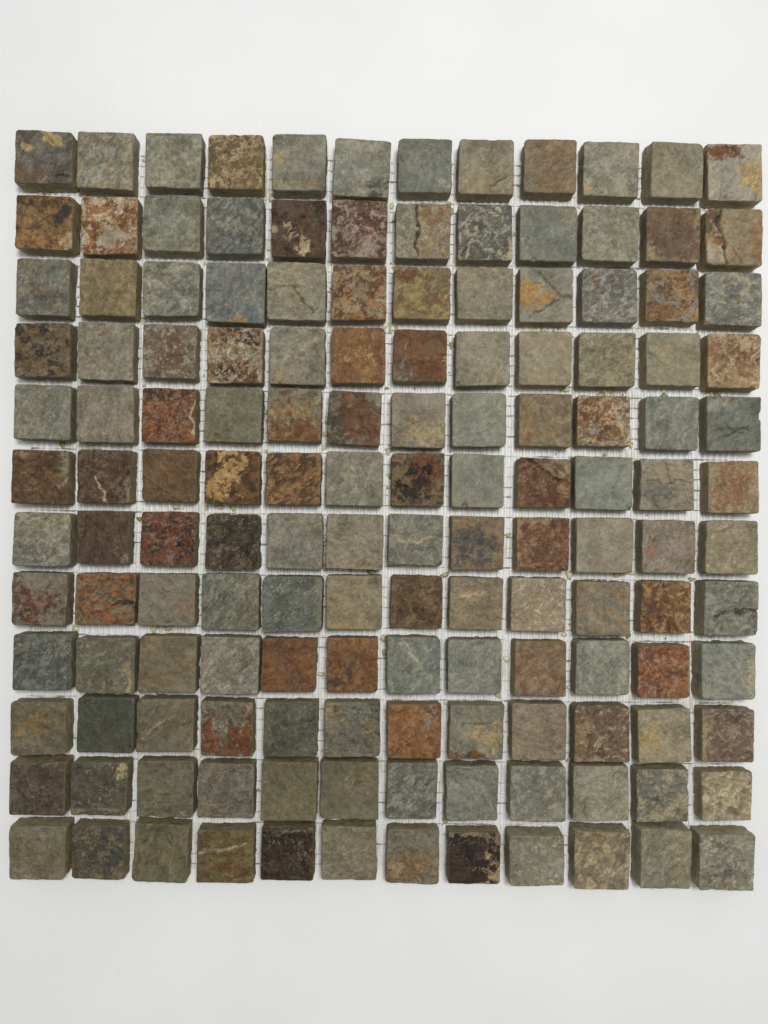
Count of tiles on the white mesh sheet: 144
